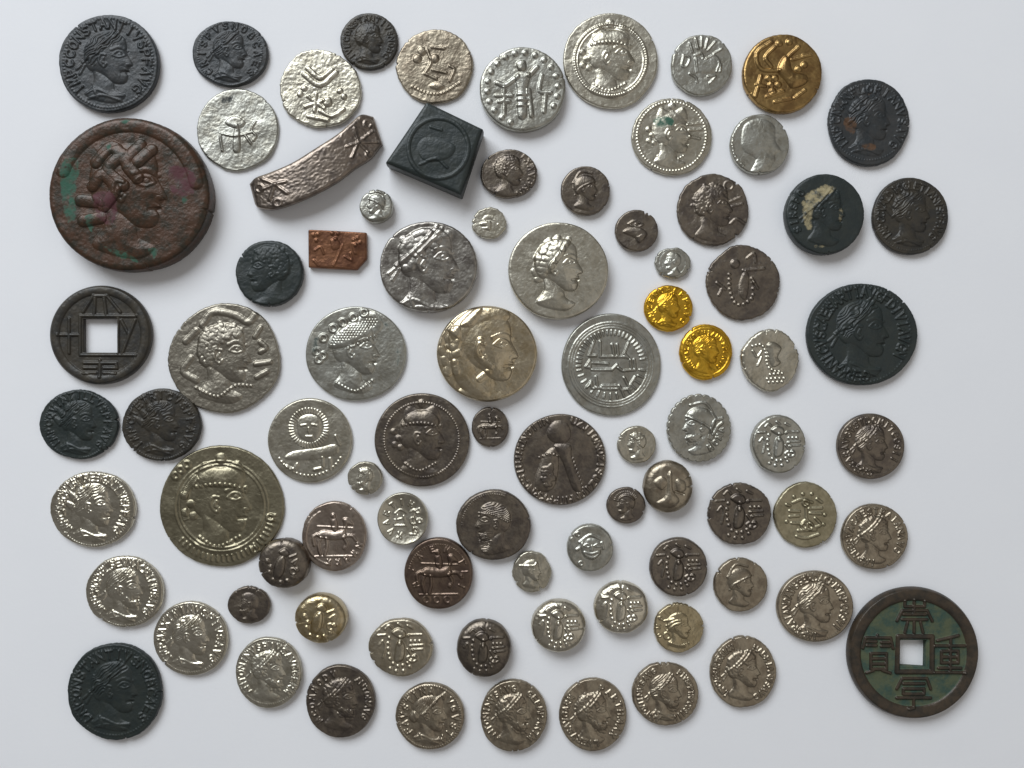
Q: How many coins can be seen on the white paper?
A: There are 84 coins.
